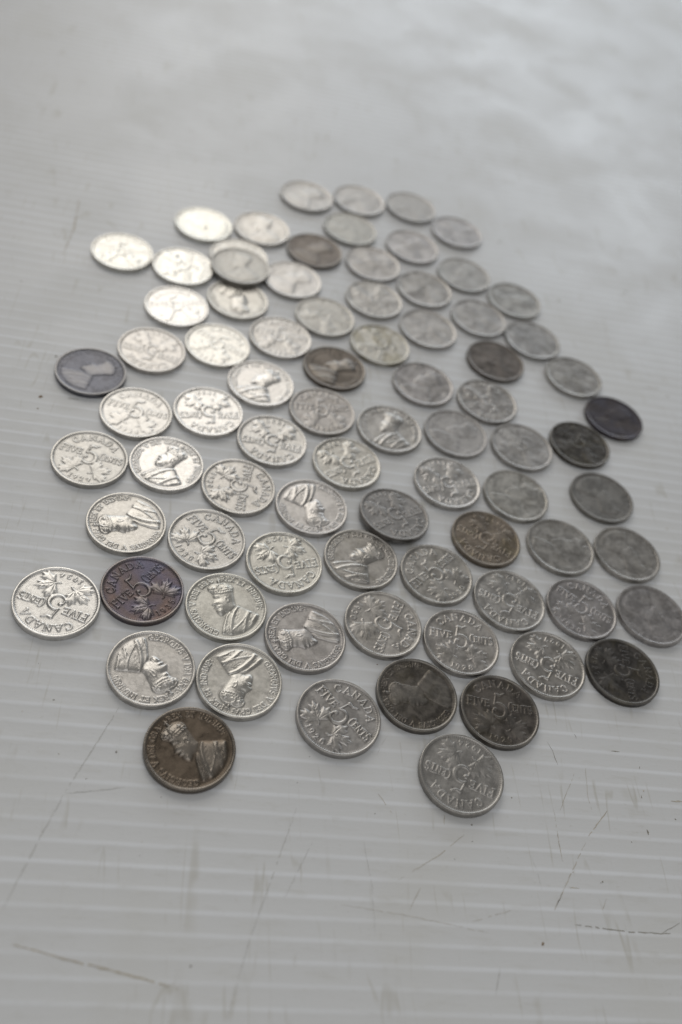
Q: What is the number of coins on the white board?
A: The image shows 80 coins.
